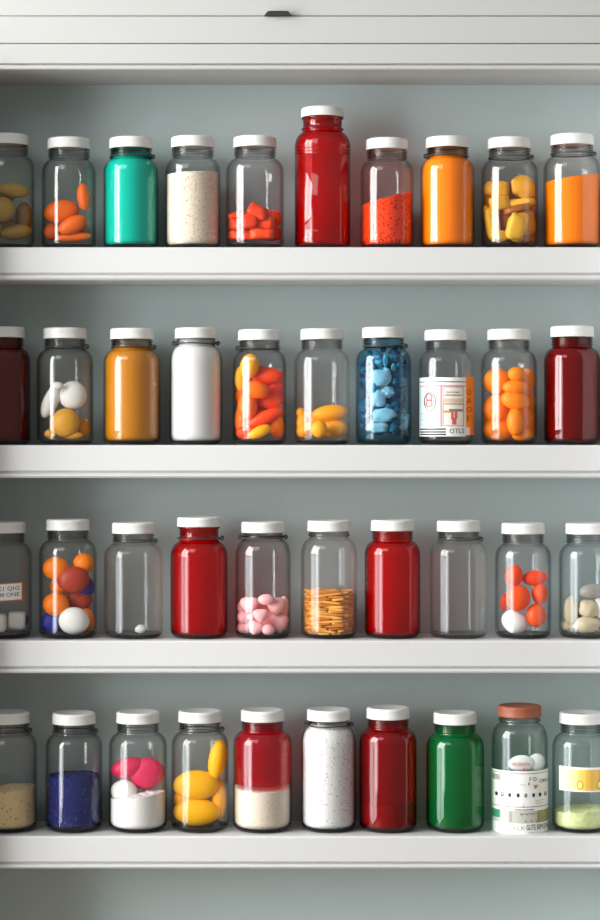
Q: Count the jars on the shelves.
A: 40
